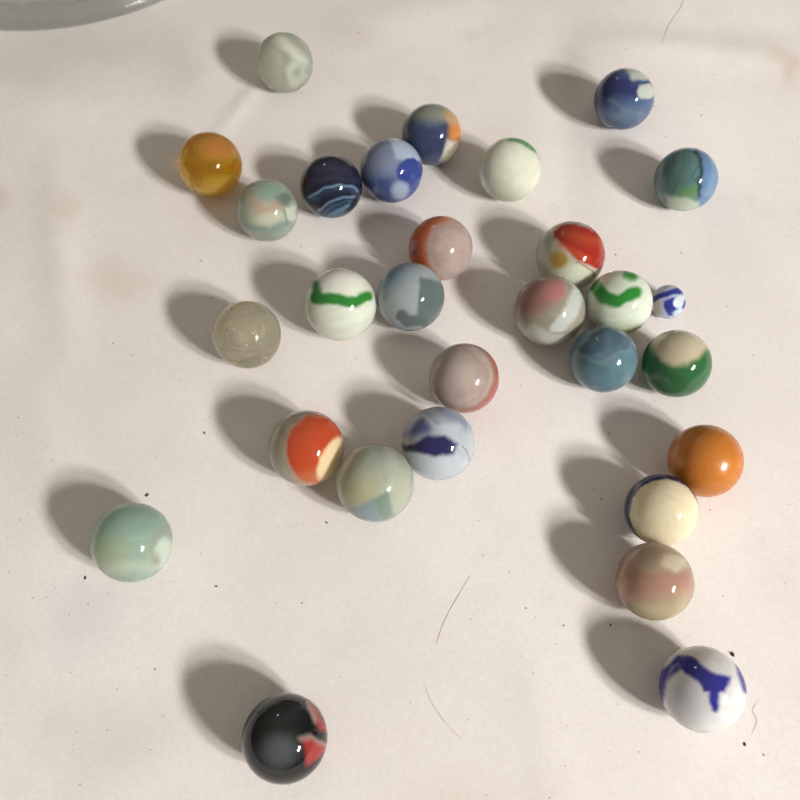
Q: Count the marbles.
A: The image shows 29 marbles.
